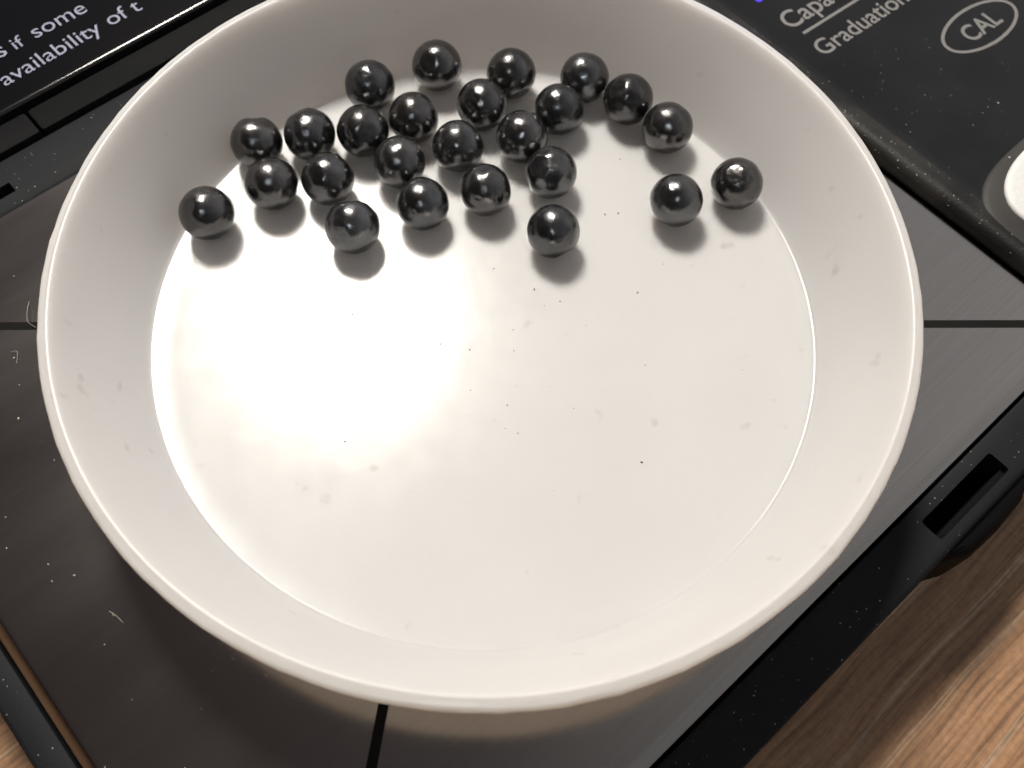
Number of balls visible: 25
